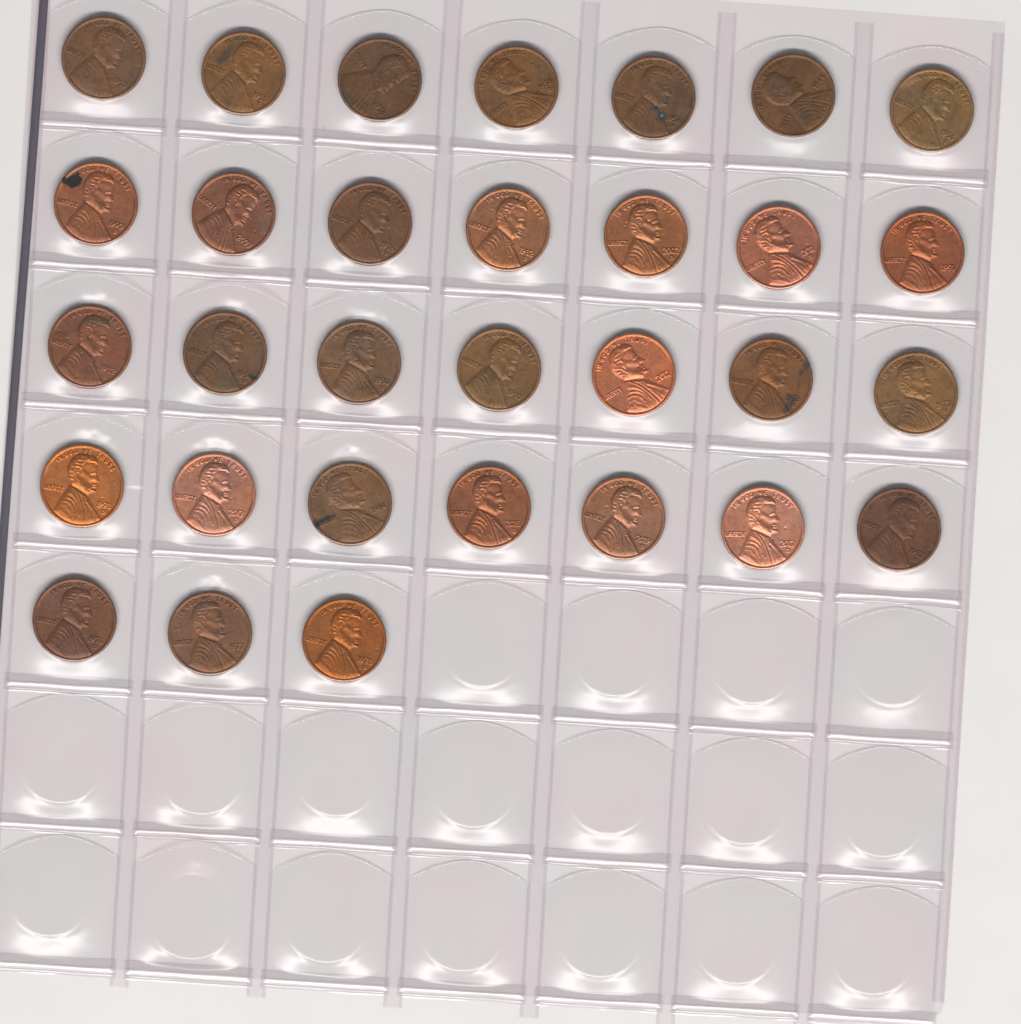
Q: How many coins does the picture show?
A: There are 31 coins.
